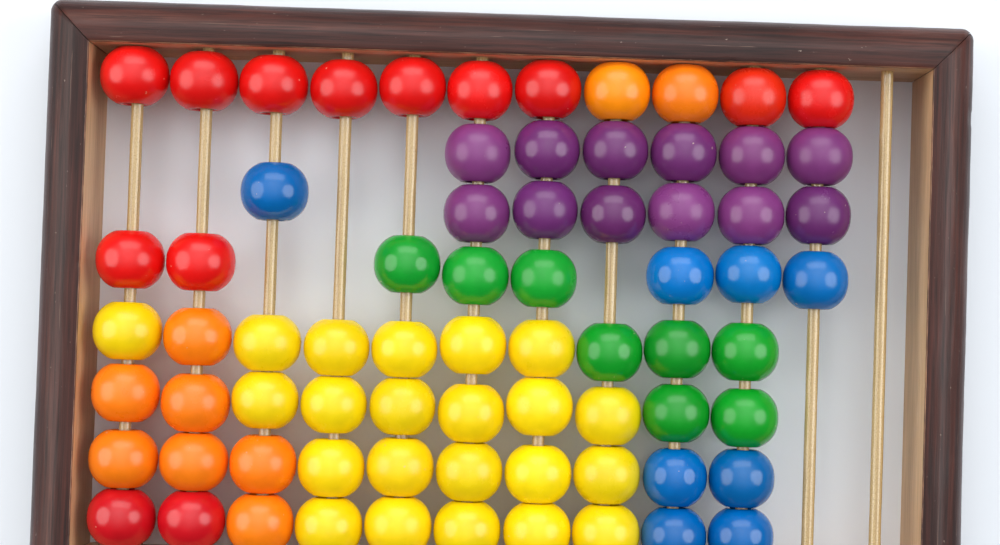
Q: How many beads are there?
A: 72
